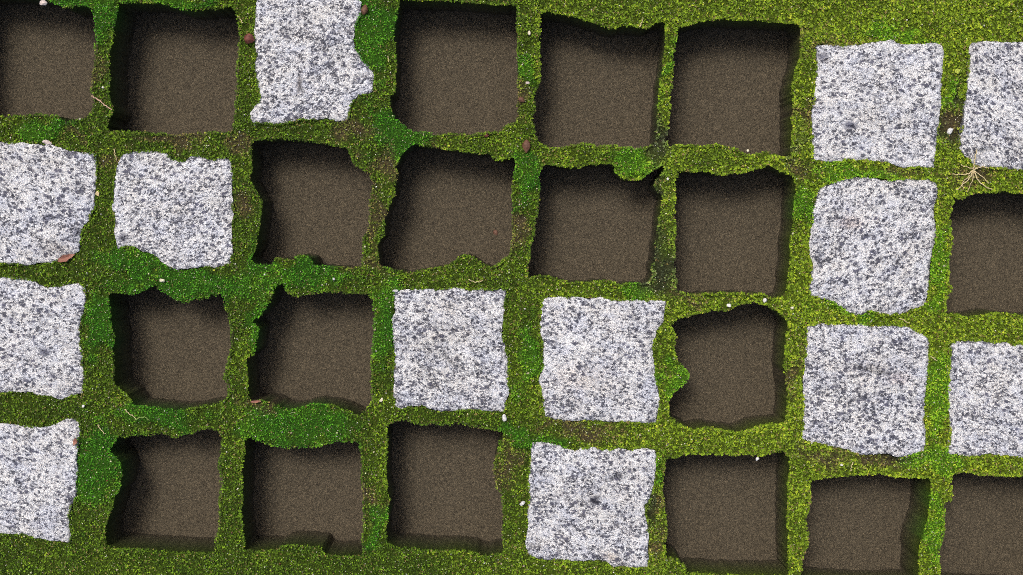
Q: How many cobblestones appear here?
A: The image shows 13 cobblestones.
